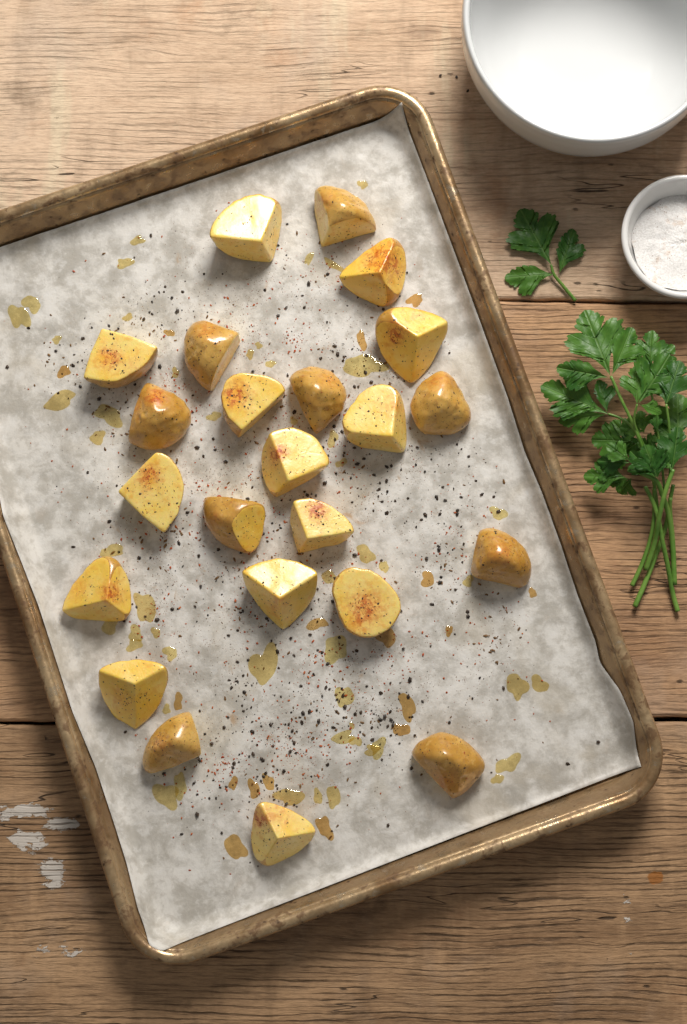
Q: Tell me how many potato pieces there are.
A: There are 23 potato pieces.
